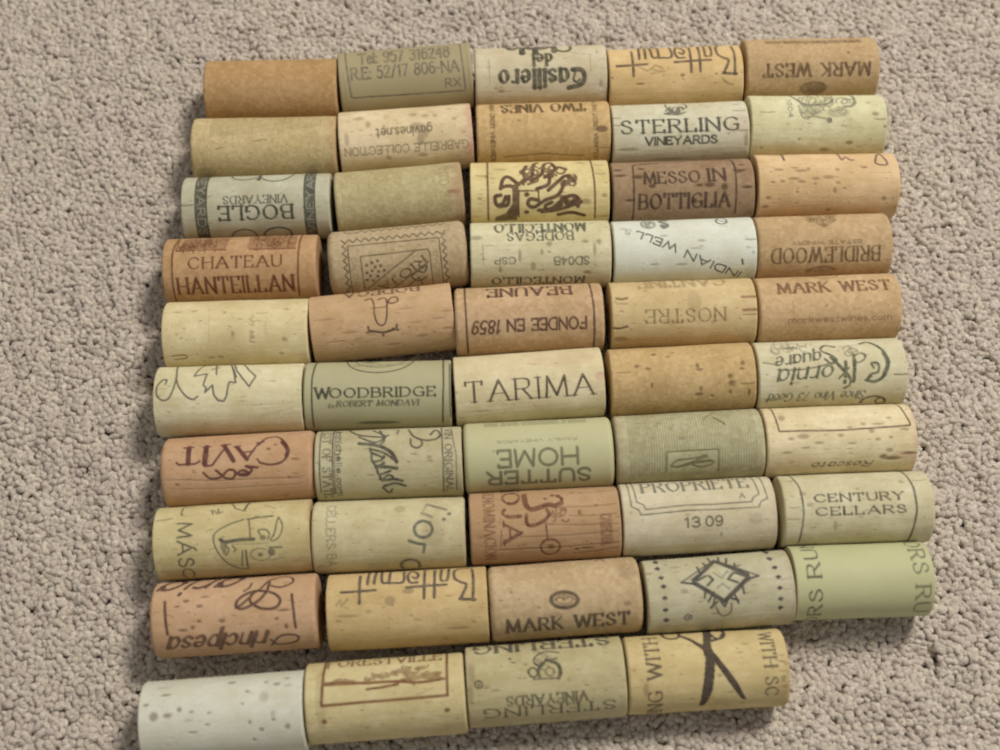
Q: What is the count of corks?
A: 49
